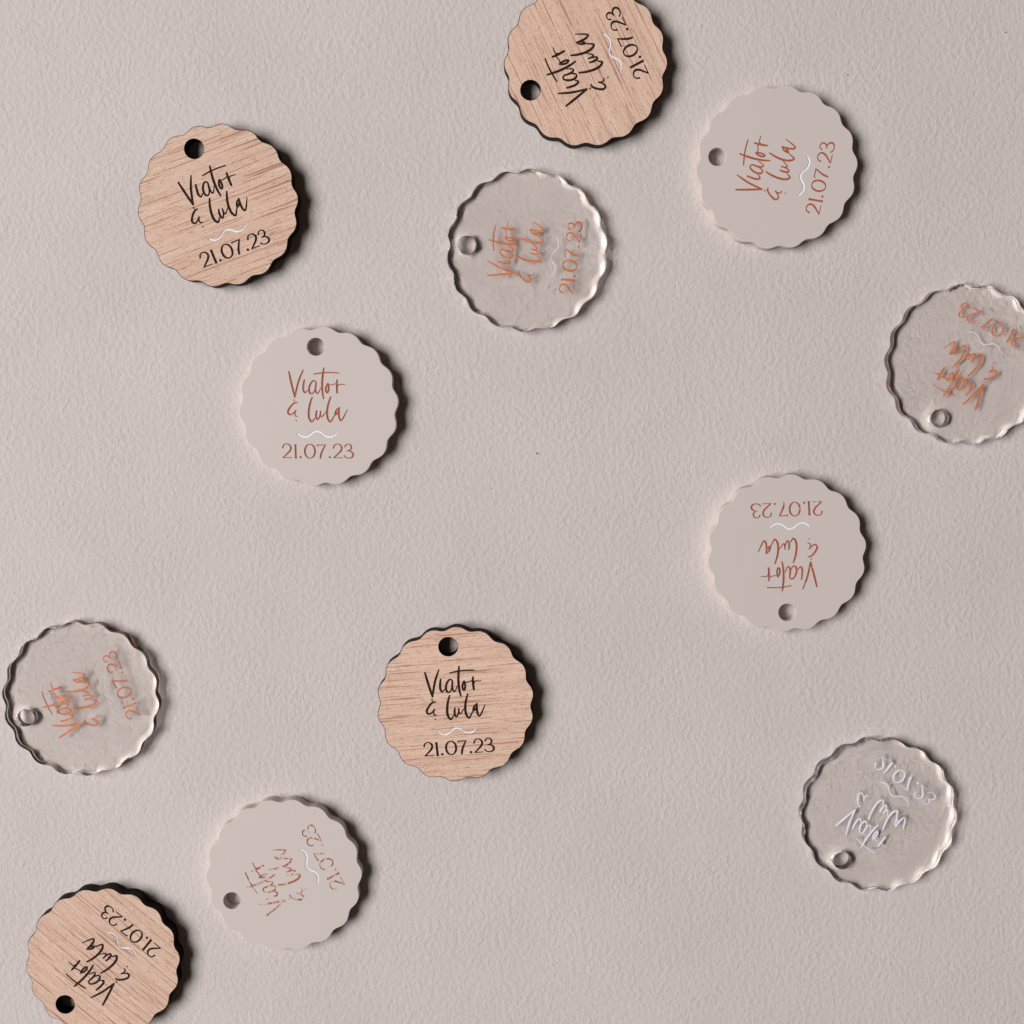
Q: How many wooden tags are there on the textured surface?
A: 4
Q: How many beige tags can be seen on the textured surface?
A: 4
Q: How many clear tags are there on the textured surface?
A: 4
